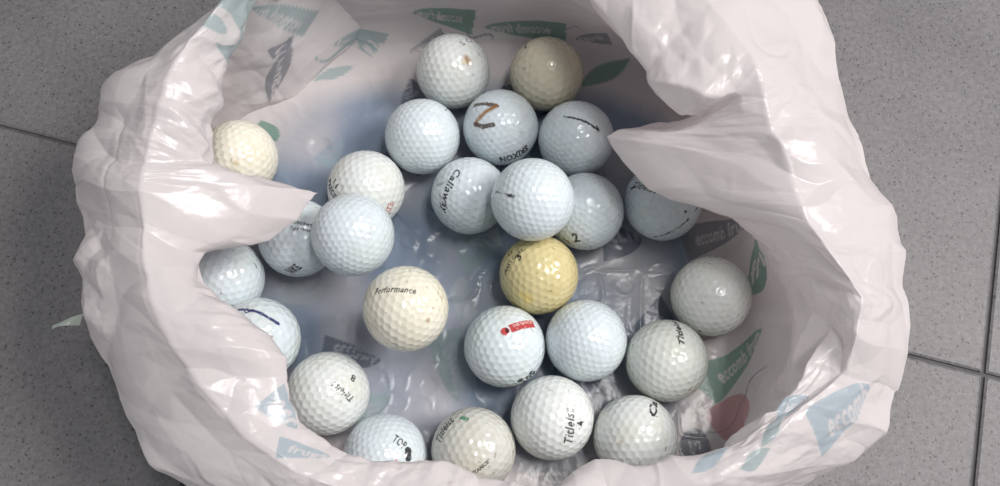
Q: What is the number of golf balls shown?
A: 26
